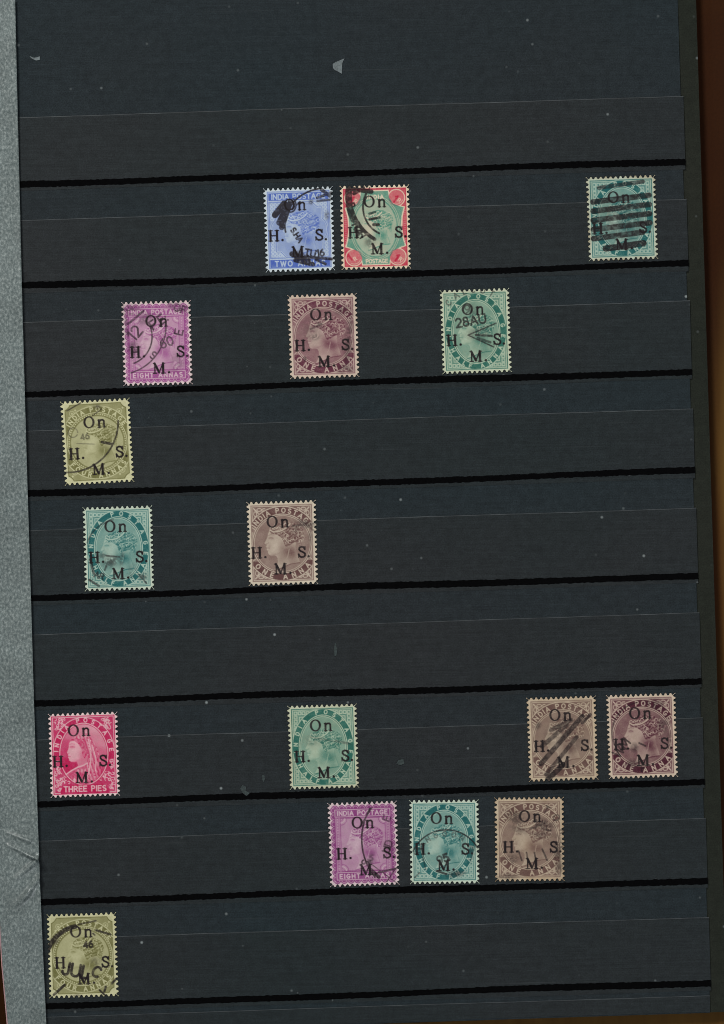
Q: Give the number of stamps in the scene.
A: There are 17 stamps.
